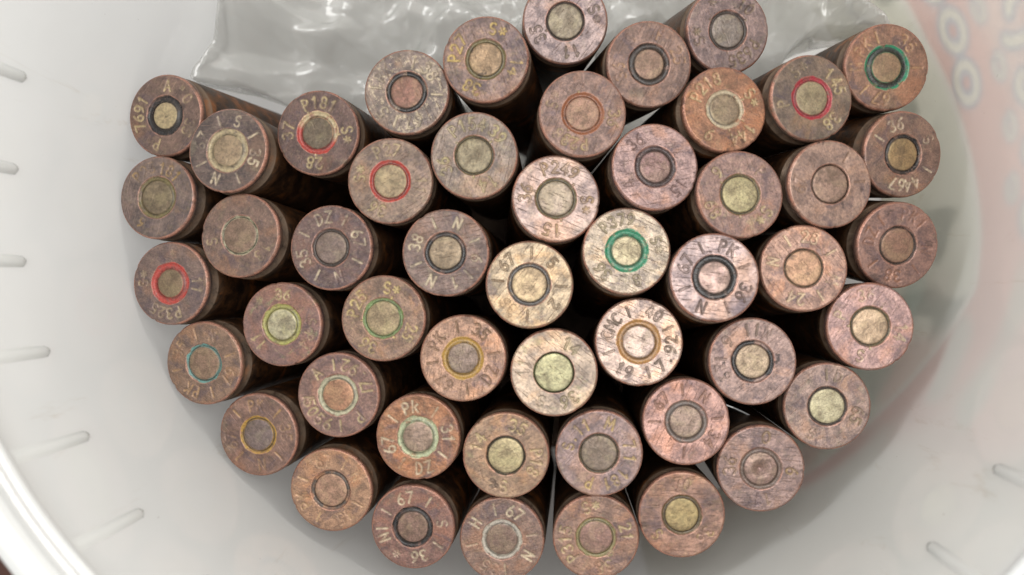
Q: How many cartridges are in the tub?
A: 50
